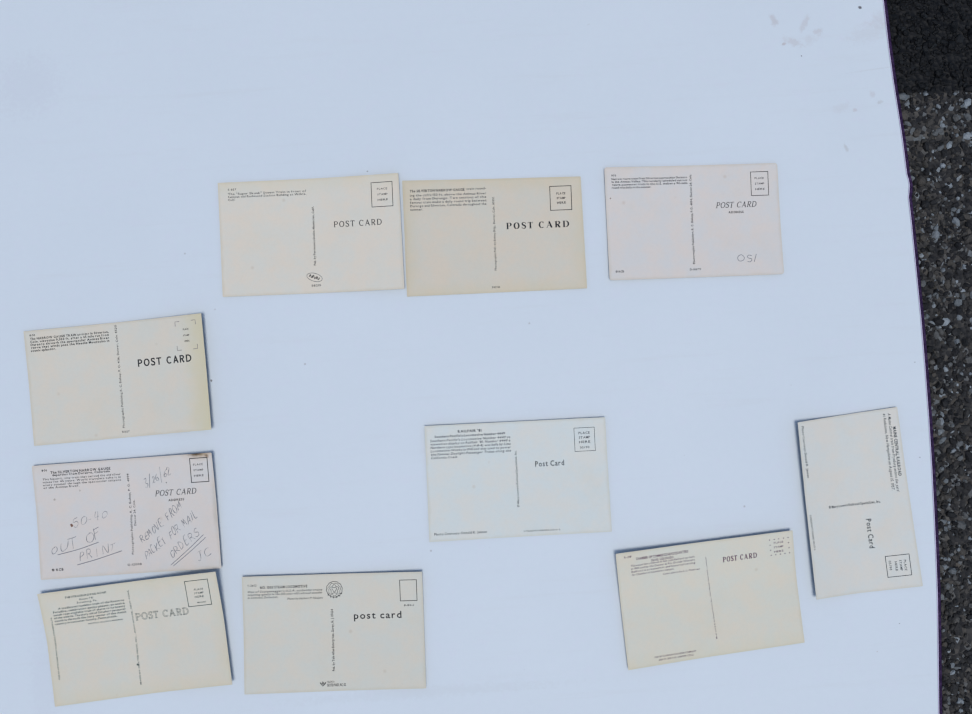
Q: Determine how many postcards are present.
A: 10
